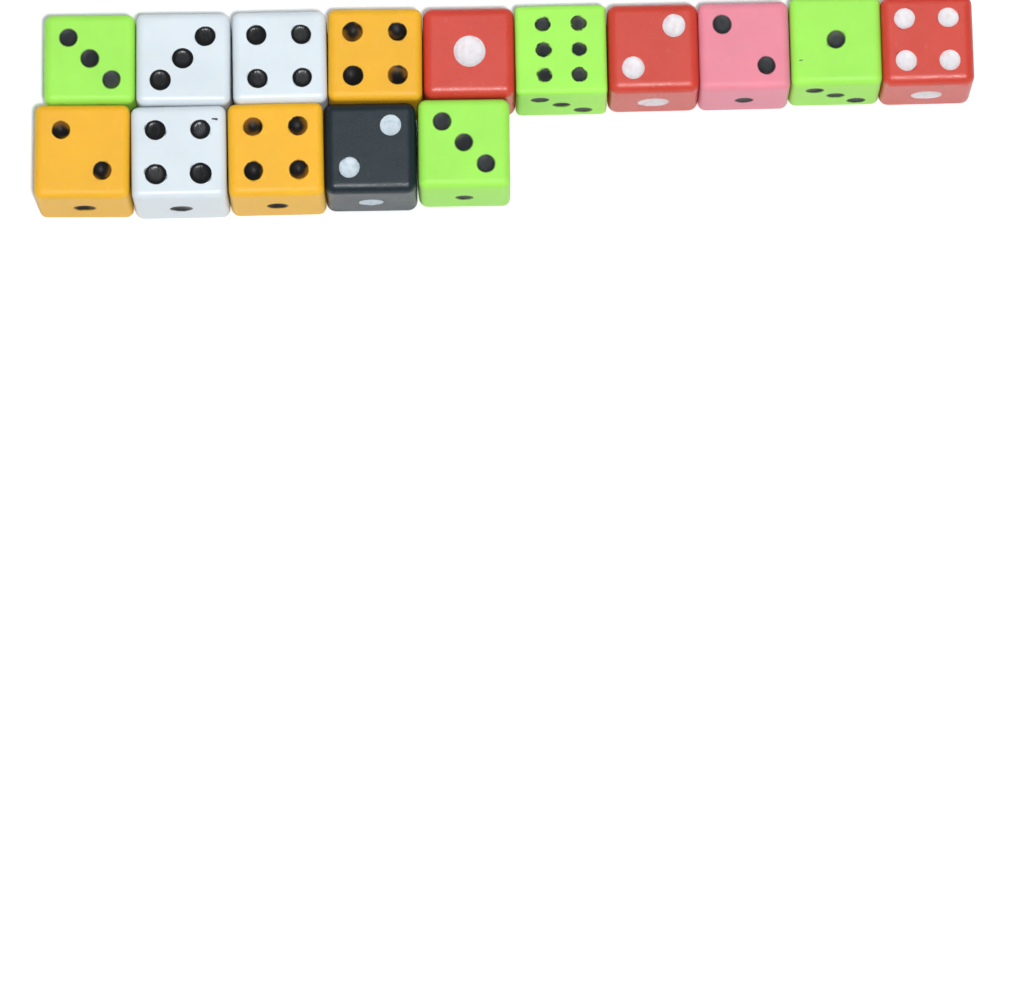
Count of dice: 15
